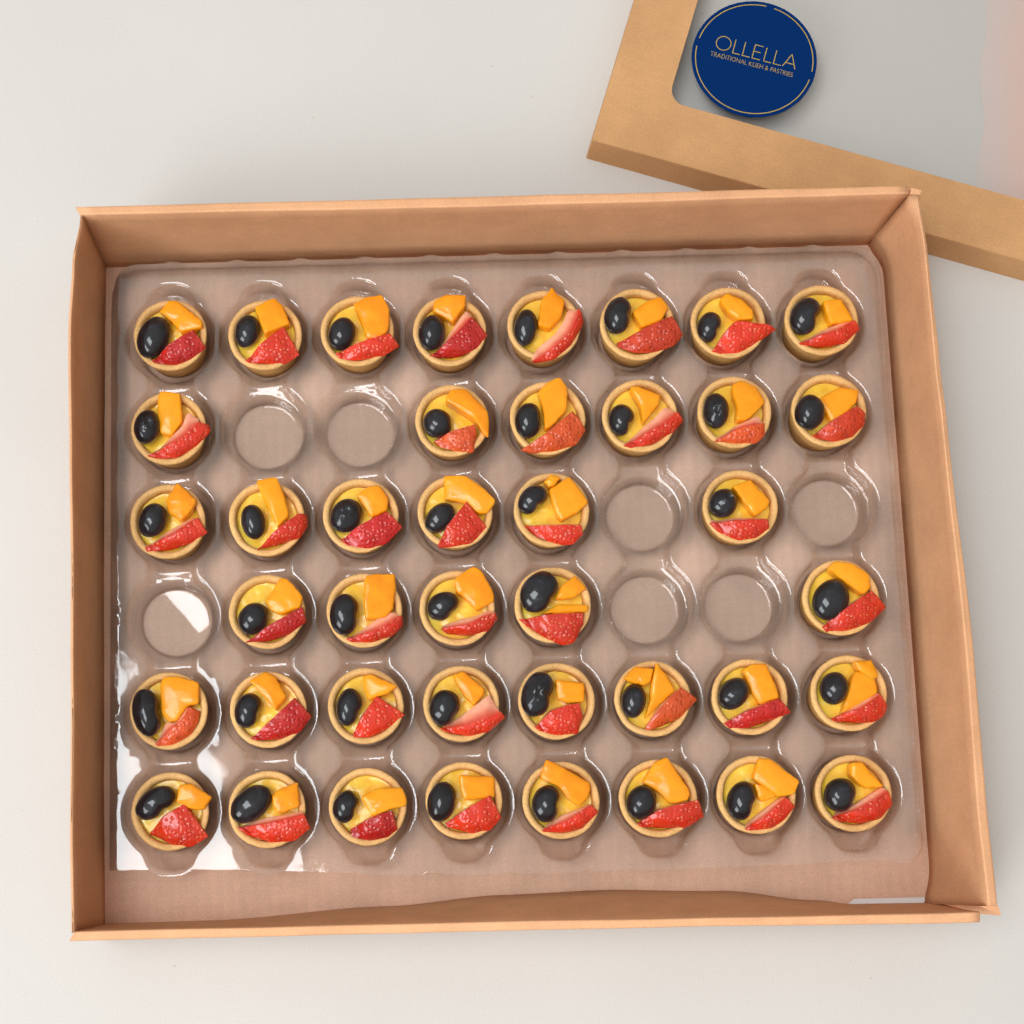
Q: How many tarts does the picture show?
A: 41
